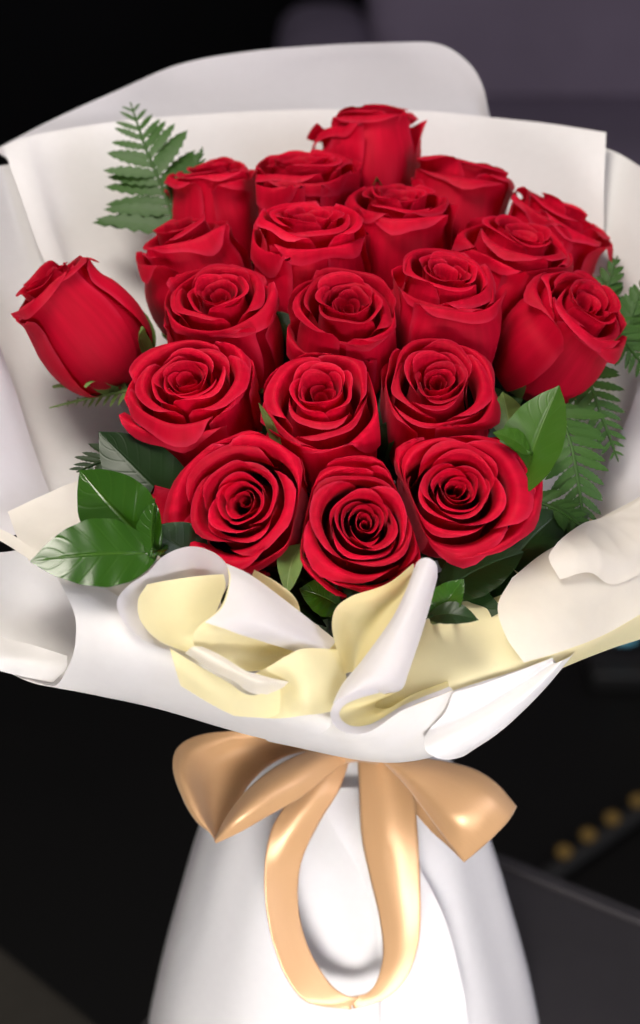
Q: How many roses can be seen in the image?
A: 20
